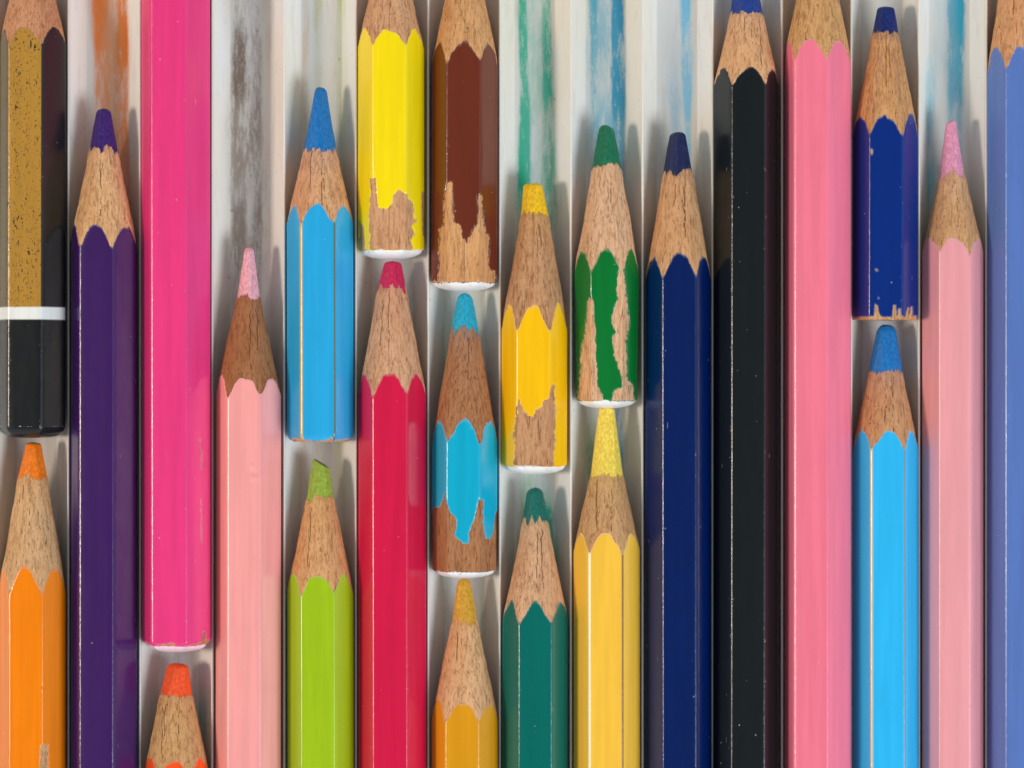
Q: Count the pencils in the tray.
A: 24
